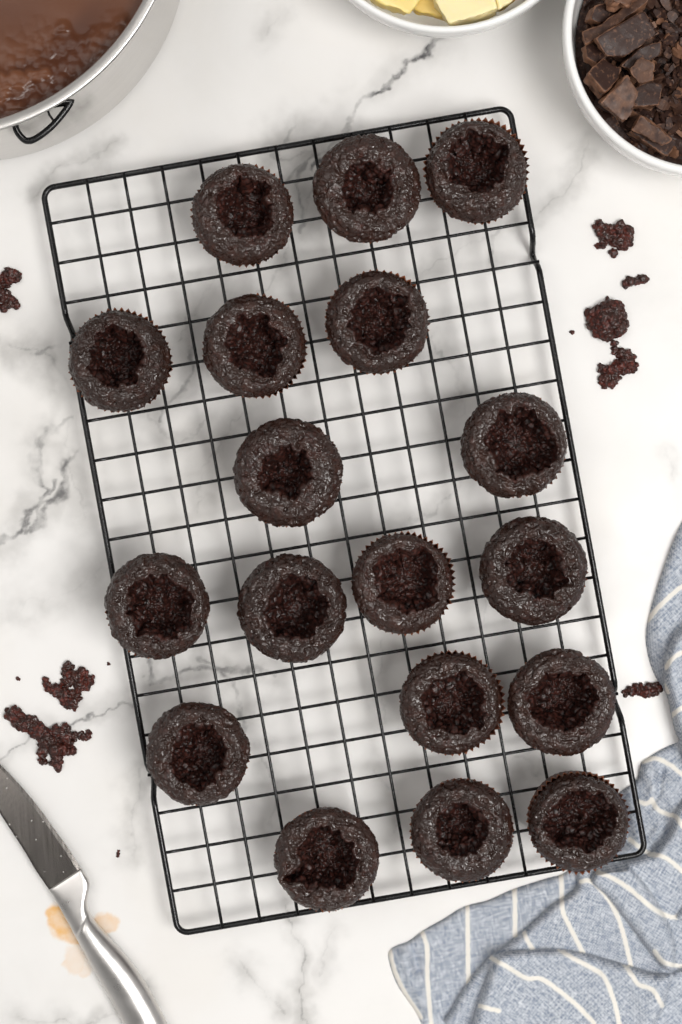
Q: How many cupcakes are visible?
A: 18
